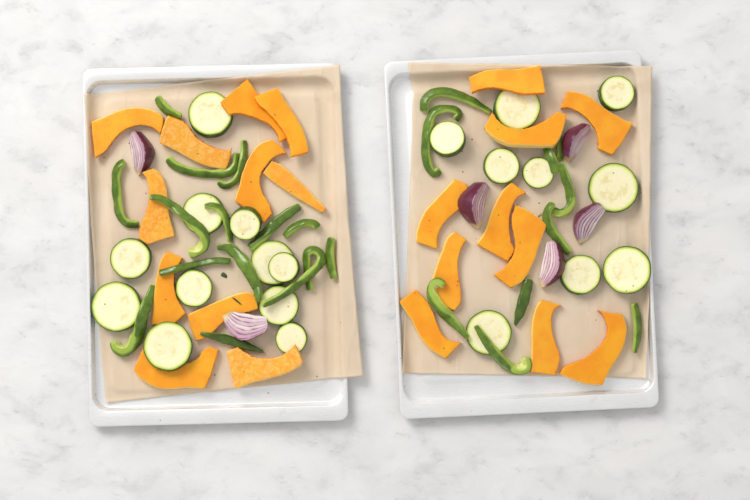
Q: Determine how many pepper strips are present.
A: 23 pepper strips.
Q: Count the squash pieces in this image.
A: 21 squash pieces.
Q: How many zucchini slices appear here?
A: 20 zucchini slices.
